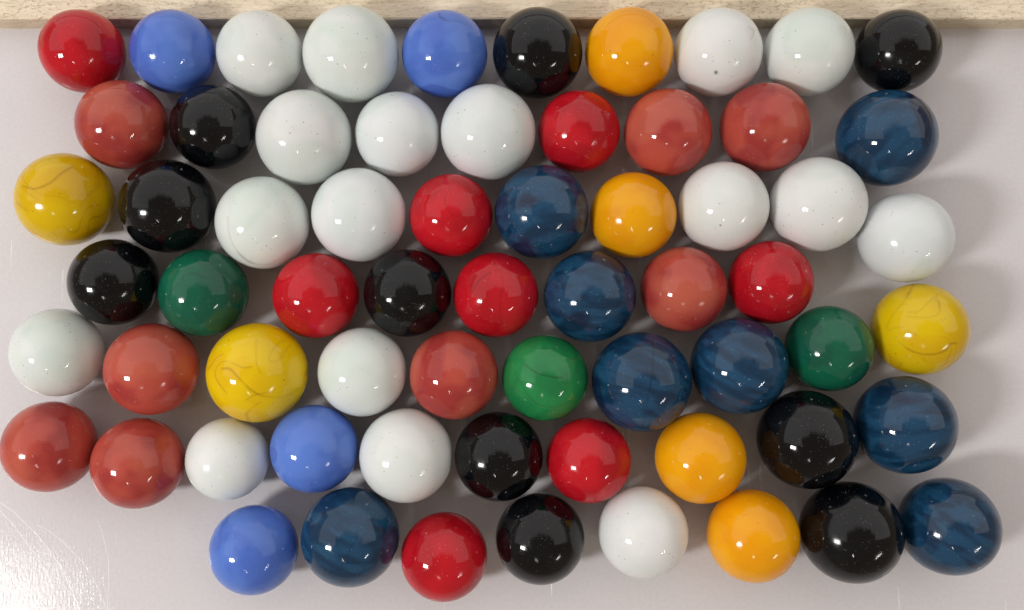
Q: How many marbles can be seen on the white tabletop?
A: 65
